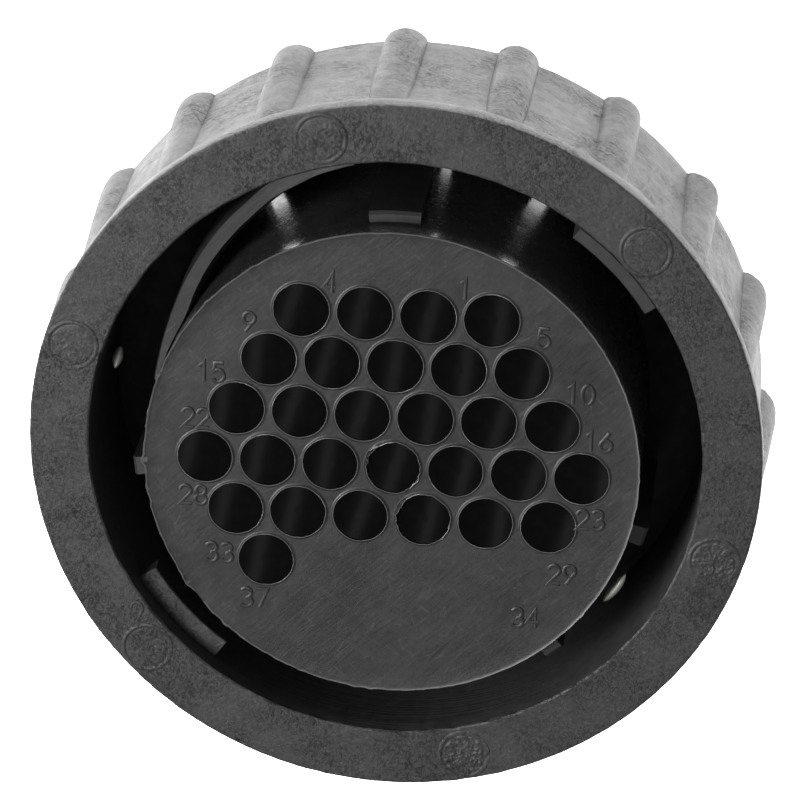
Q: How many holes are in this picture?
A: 29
